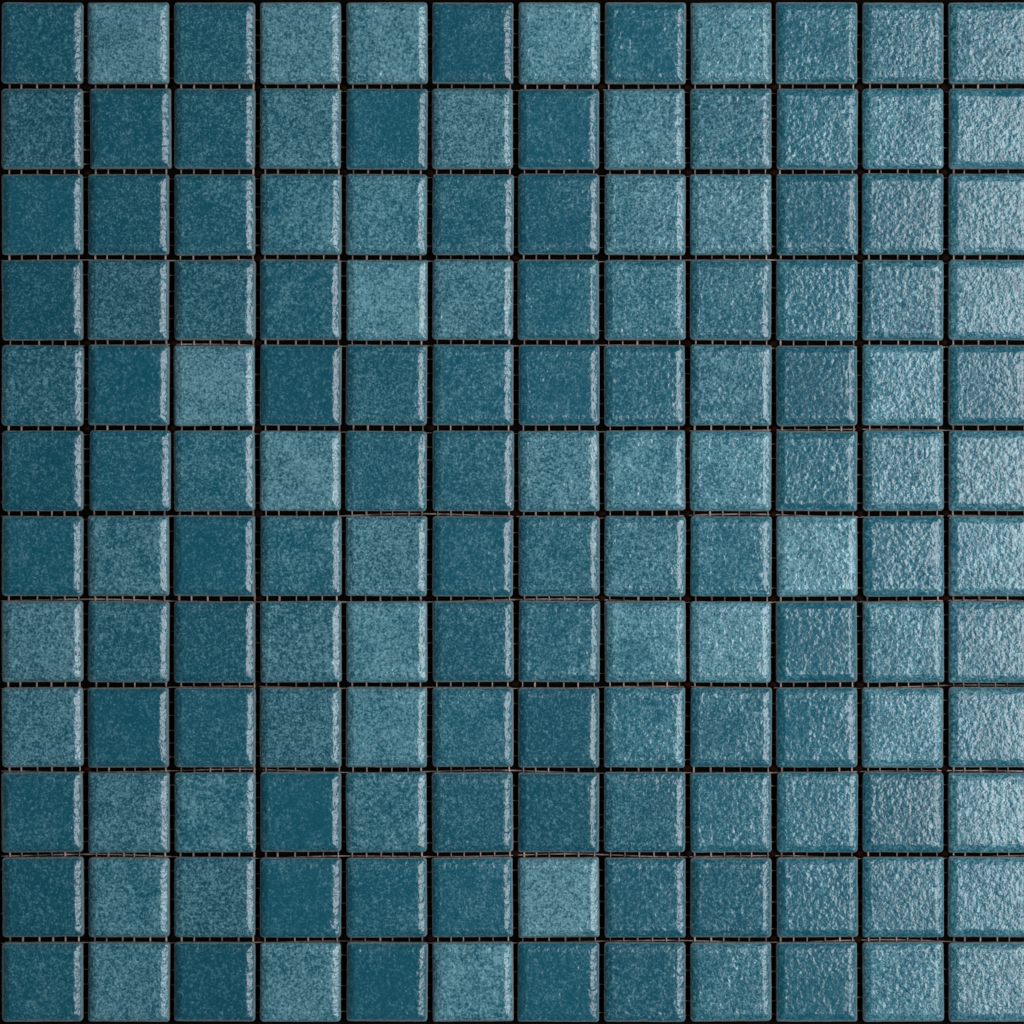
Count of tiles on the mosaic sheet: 144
